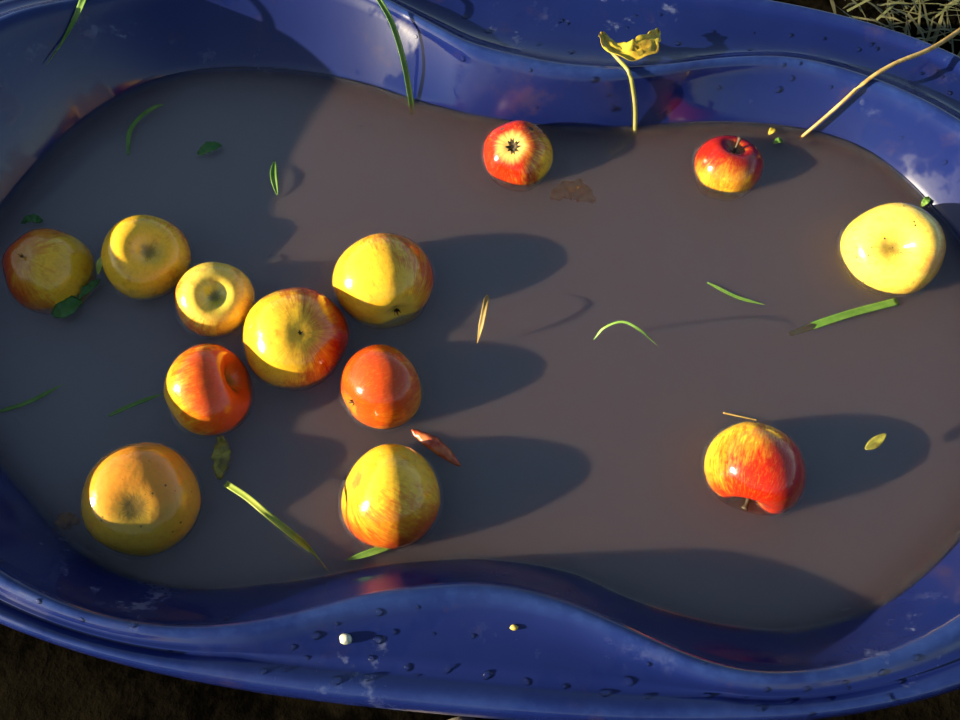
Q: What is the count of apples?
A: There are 13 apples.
